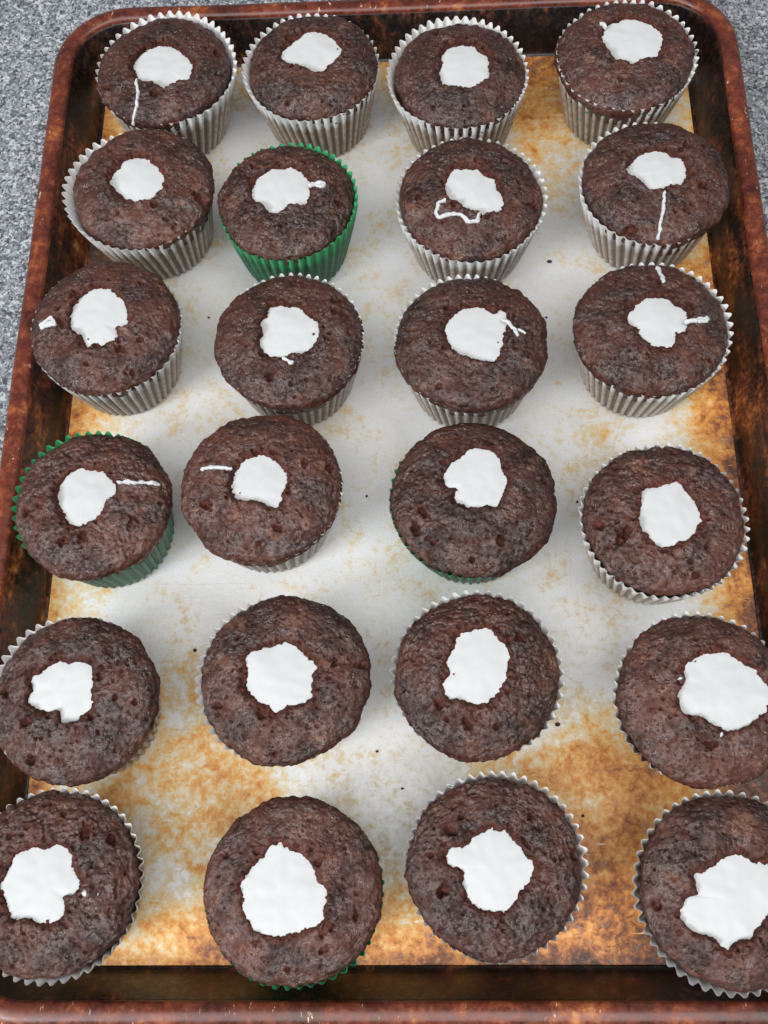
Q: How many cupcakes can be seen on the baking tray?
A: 24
